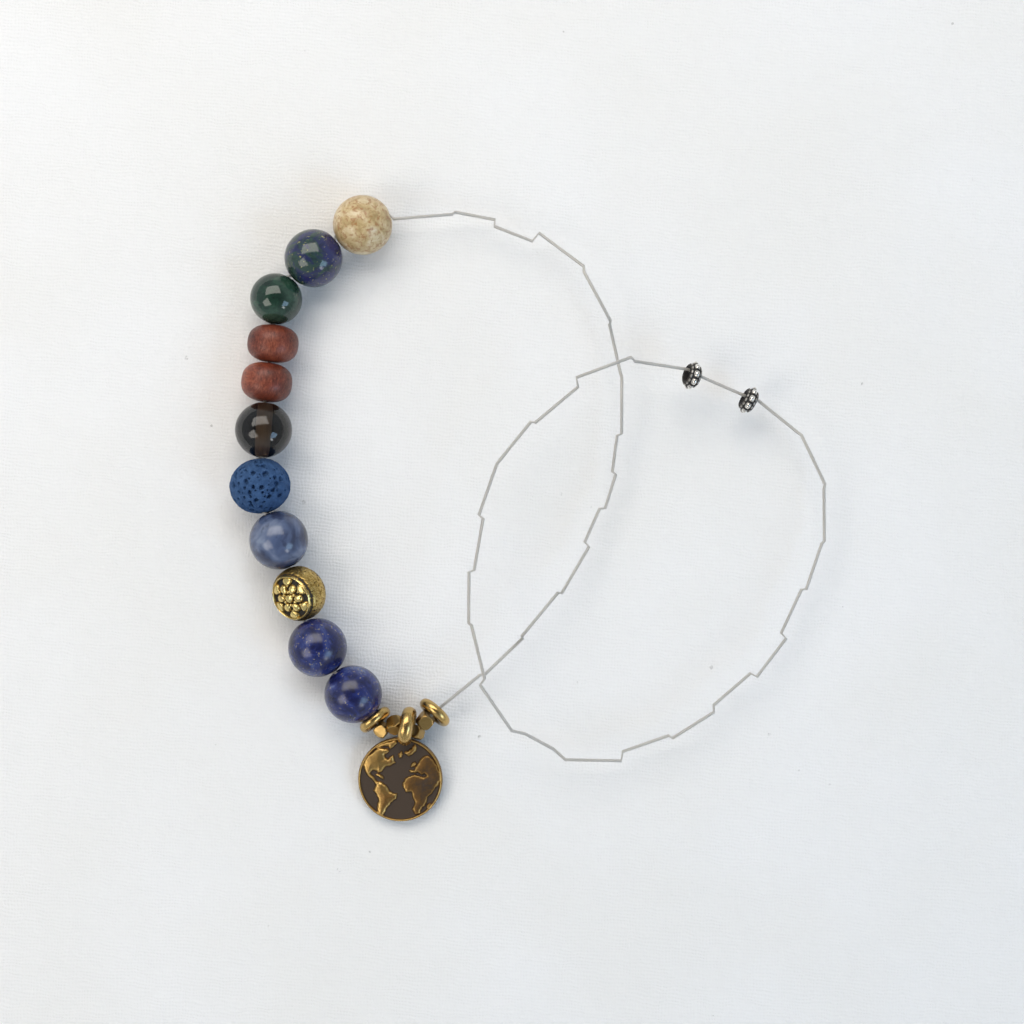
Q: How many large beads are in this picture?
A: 11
